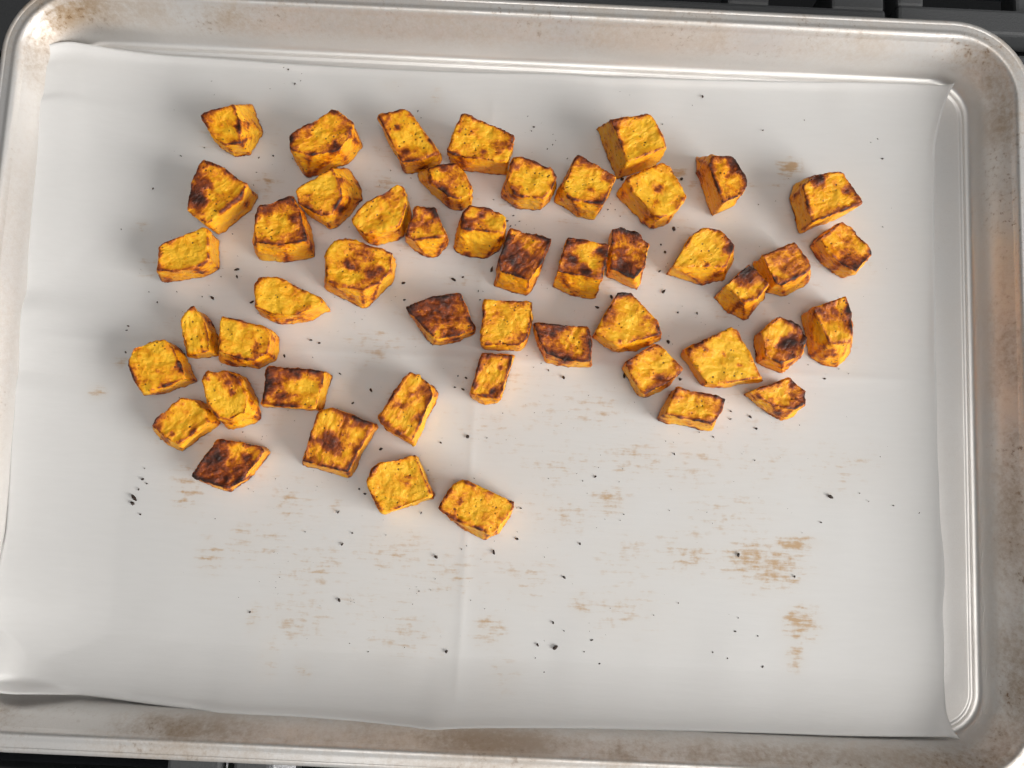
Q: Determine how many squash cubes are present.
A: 49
